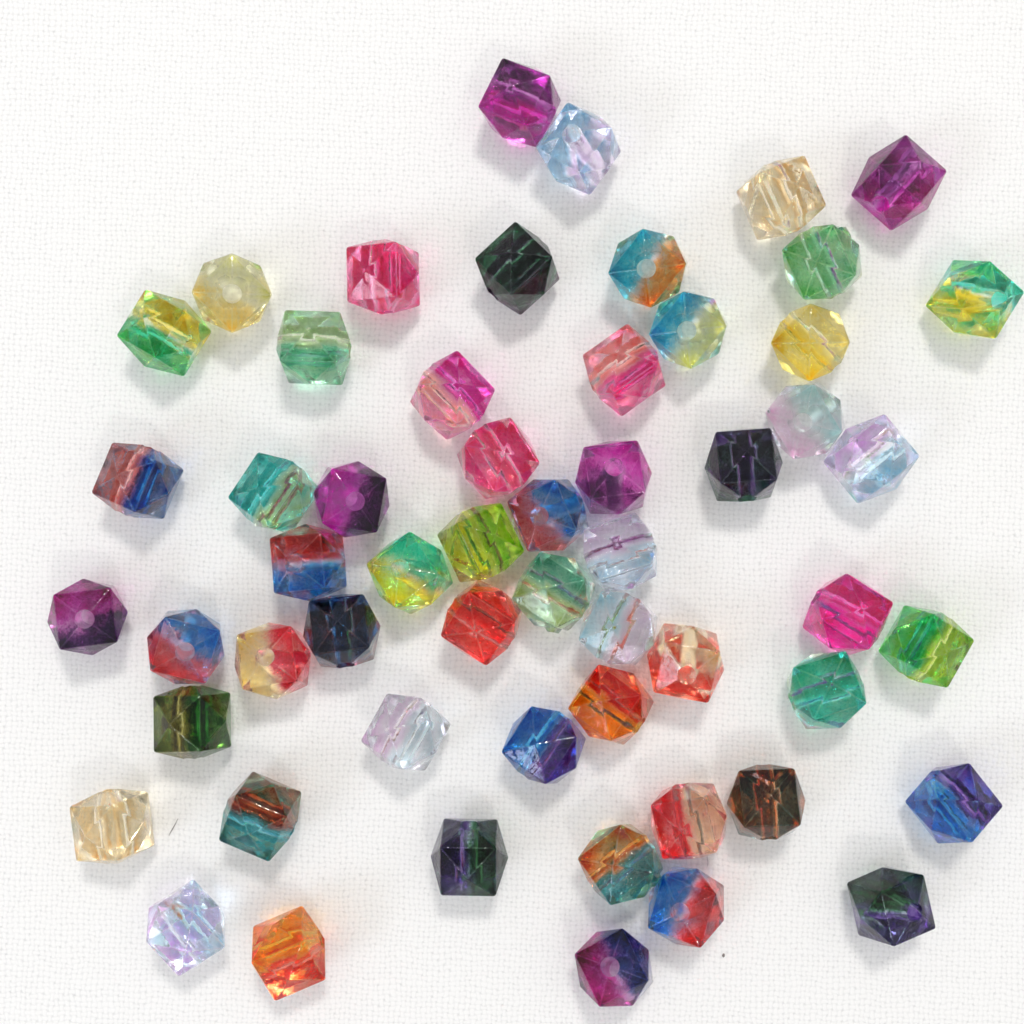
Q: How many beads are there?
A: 56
